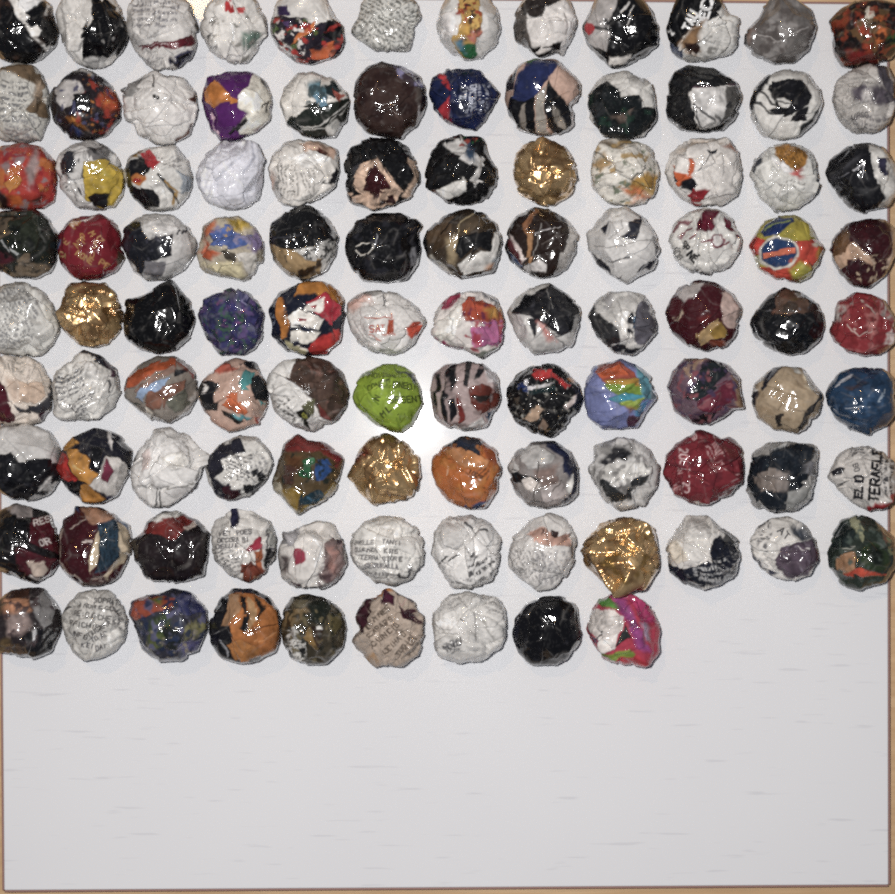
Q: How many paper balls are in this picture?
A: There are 105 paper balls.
